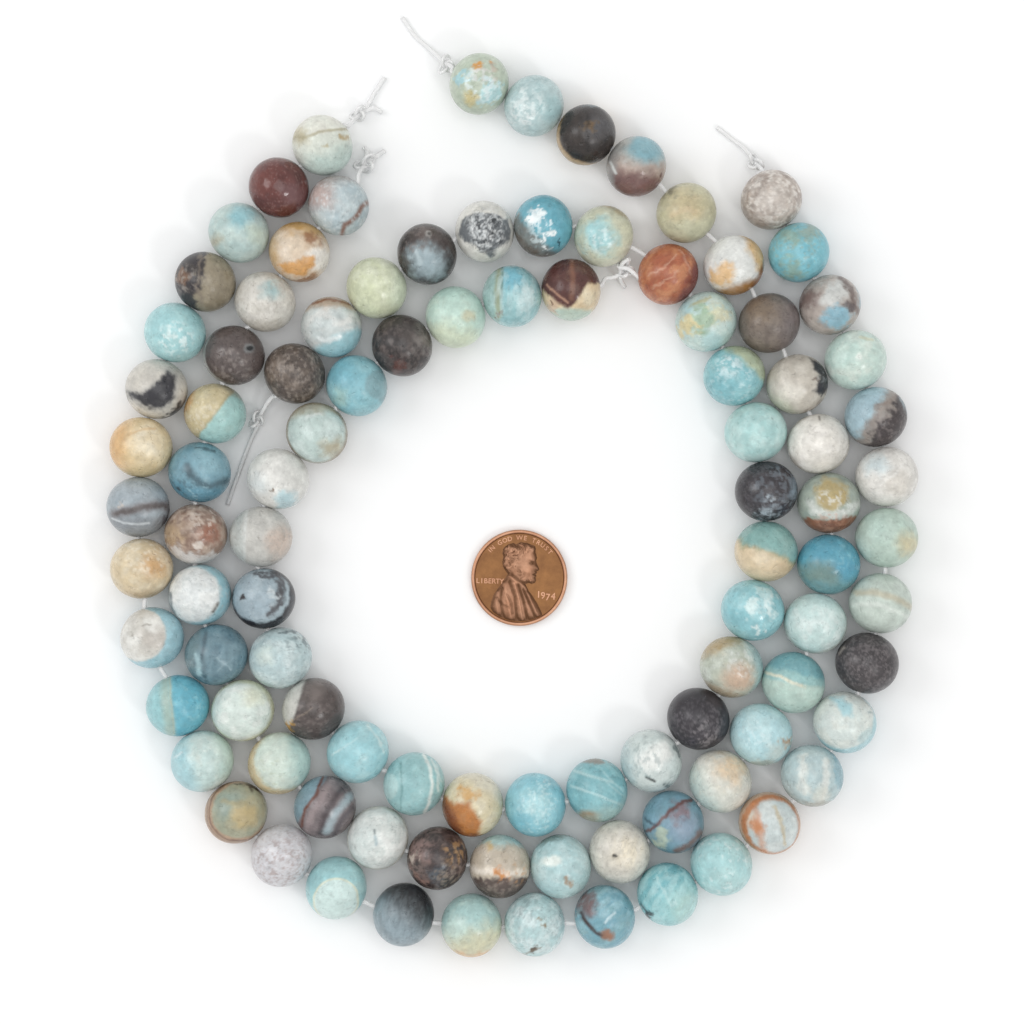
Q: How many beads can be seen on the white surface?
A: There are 99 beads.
